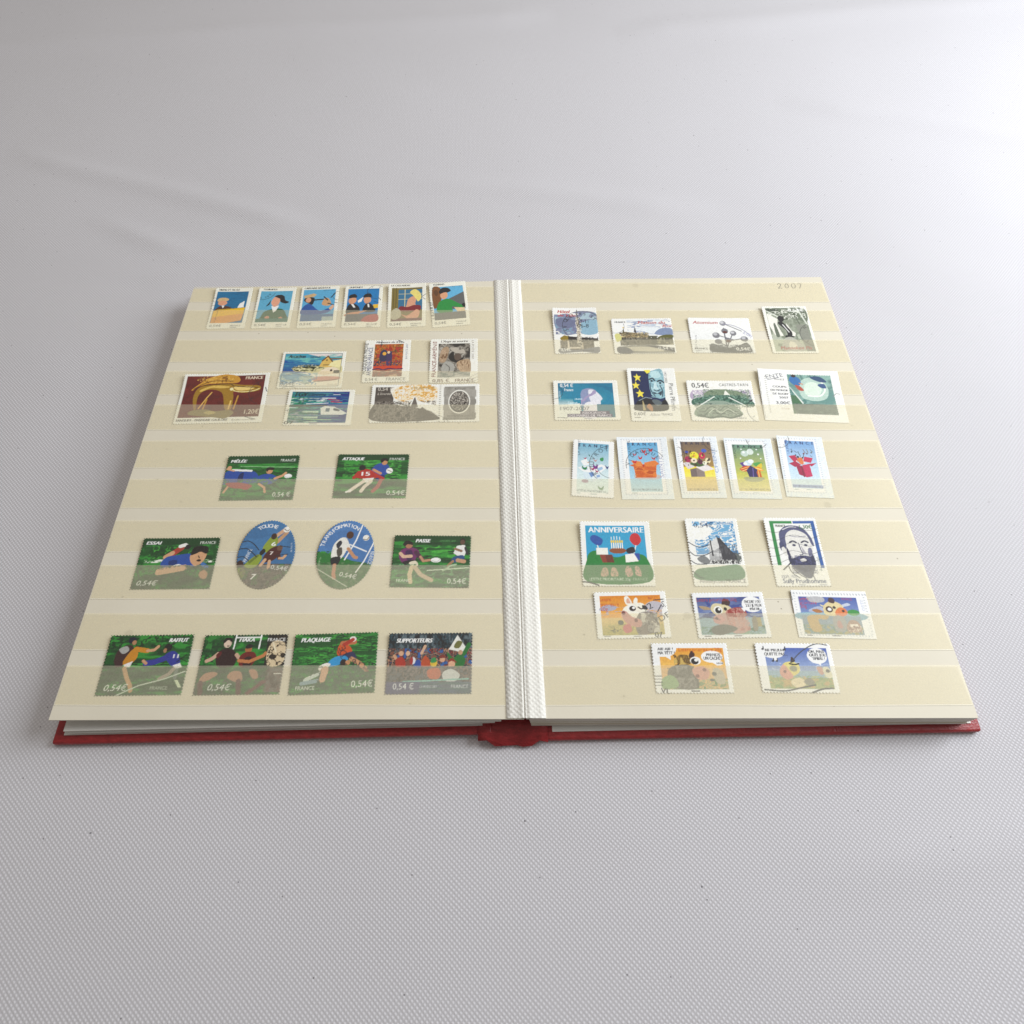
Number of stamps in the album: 43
